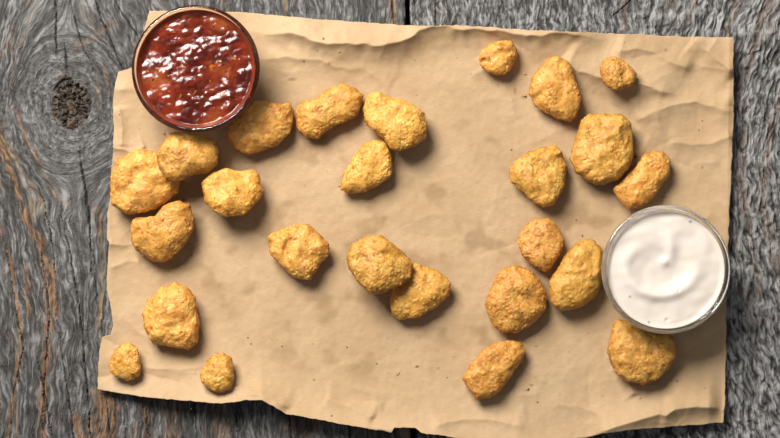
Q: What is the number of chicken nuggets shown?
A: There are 25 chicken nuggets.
